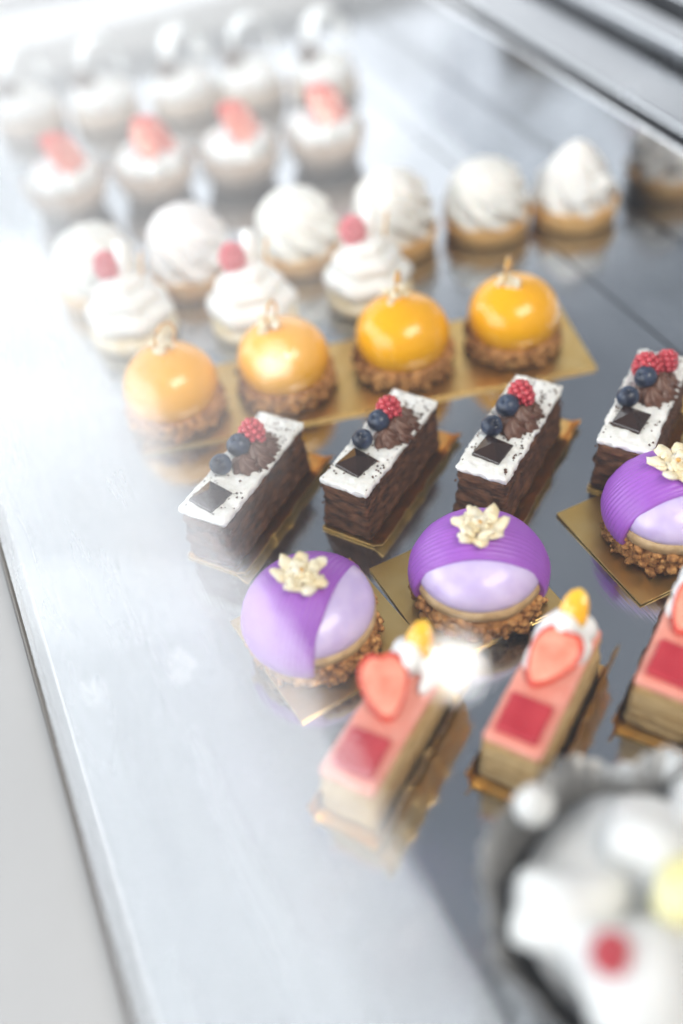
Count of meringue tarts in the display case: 6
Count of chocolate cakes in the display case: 4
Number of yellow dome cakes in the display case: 4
